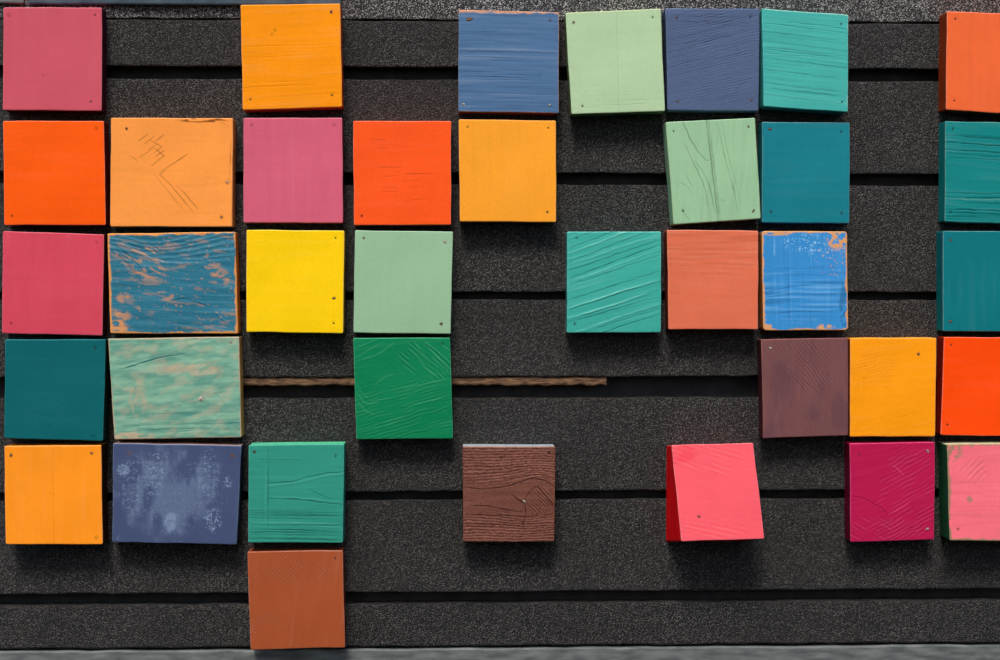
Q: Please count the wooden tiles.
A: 37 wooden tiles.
